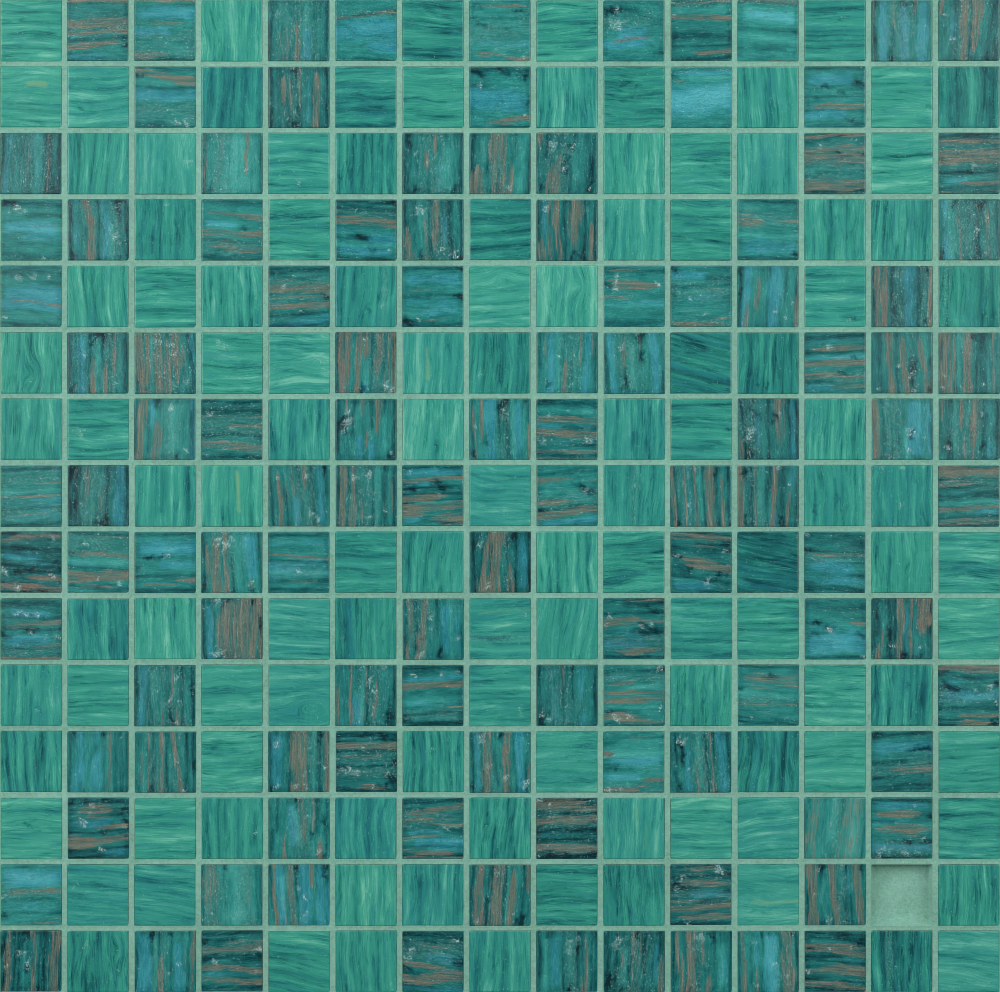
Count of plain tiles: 112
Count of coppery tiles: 112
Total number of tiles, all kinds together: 224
